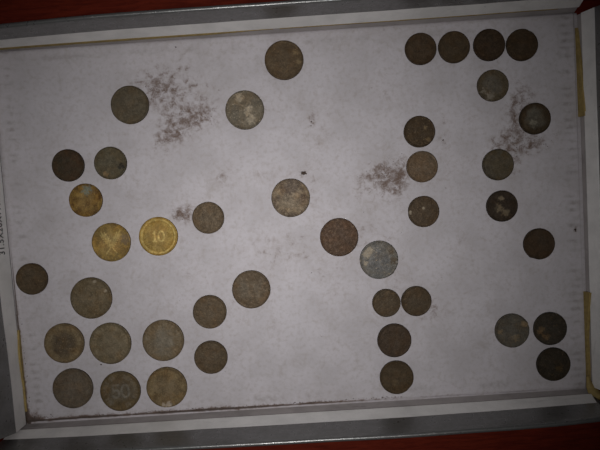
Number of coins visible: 42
